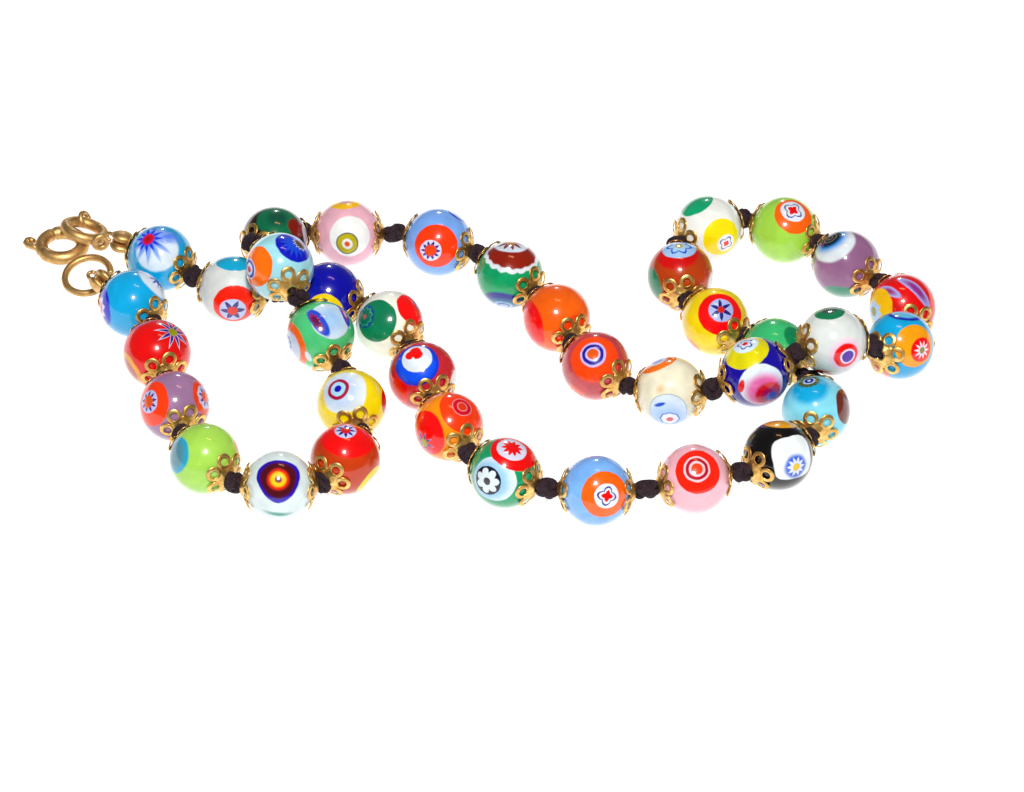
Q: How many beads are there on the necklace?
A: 37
